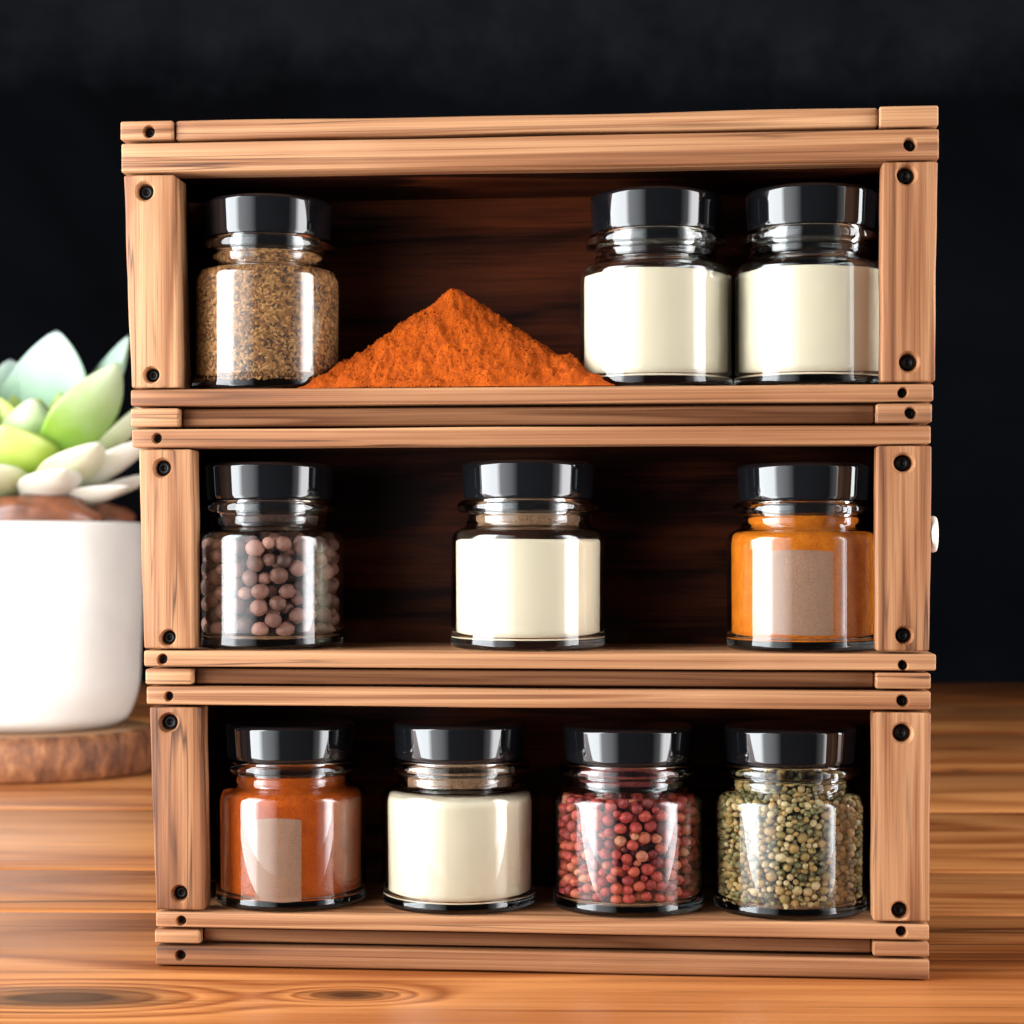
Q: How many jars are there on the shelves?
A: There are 10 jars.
